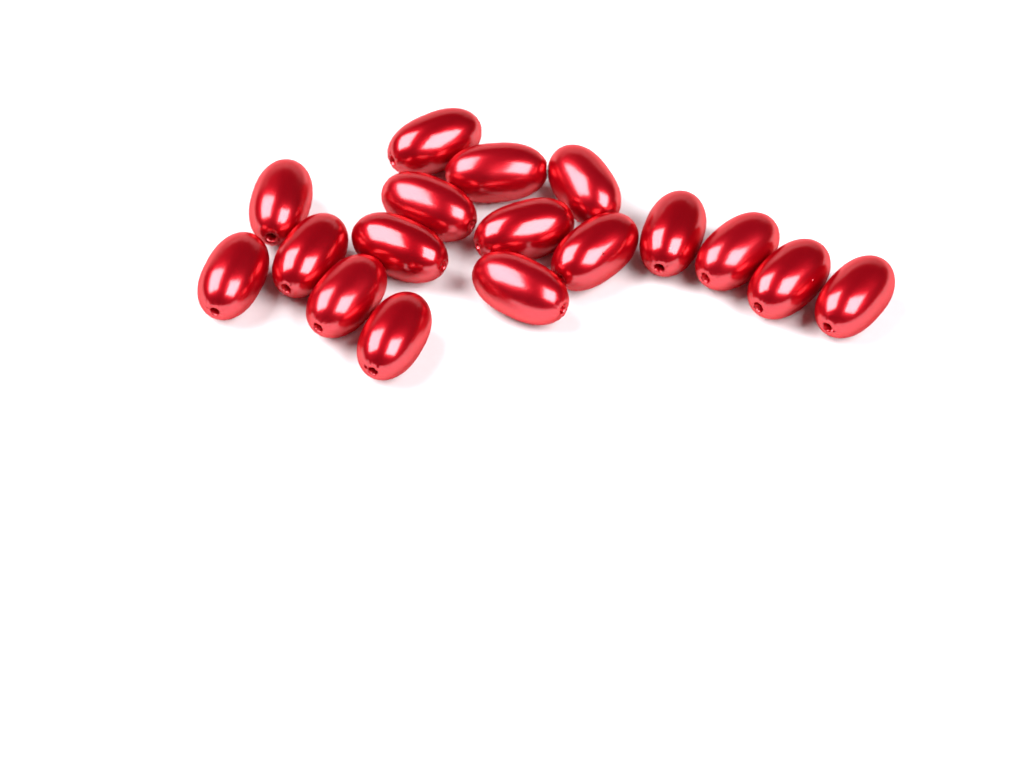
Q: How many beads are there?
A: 17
